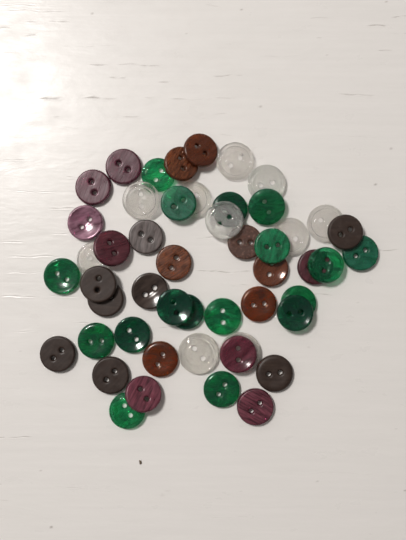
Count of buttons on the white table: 50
